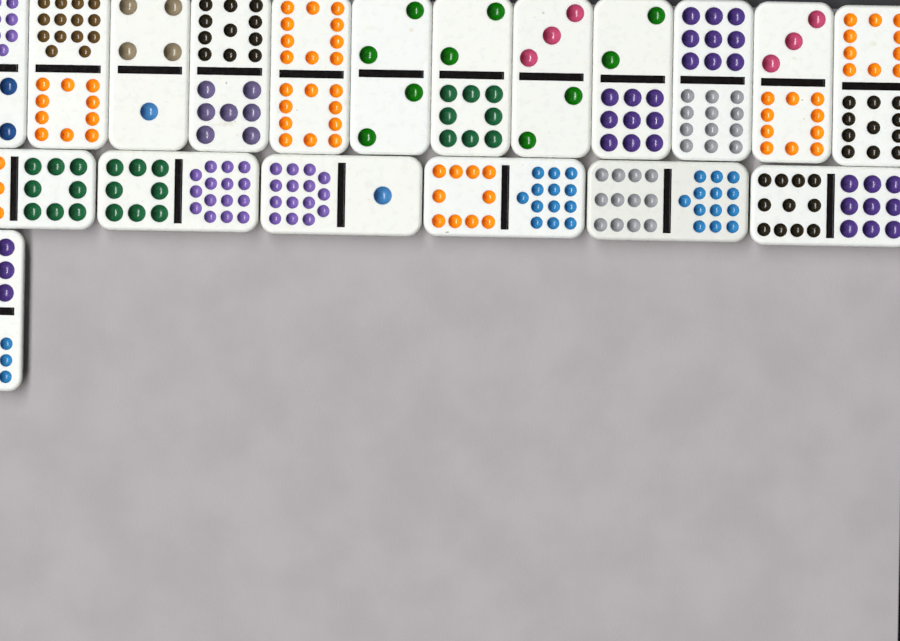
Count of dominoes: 19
